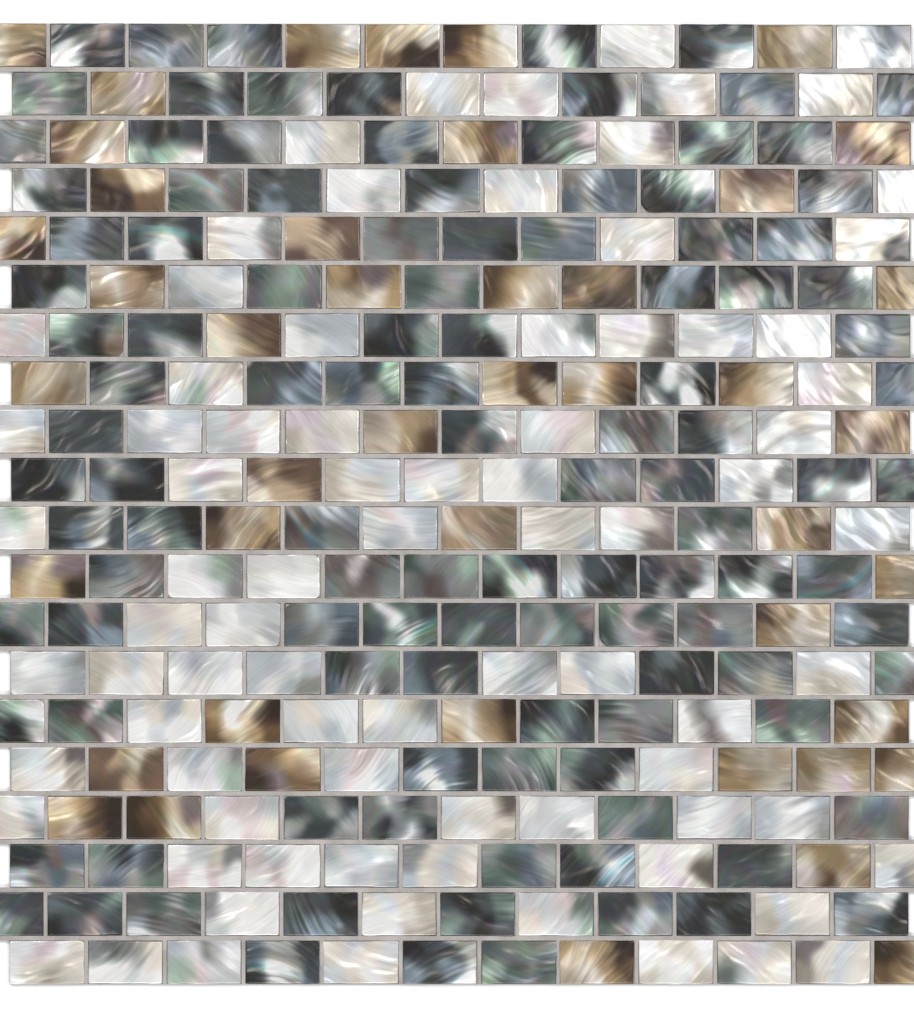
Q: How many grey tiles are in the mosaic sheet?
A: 114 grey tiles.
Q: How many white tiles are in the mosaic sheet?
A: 81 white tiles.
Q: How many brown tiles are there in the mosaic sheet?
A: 45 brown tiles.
